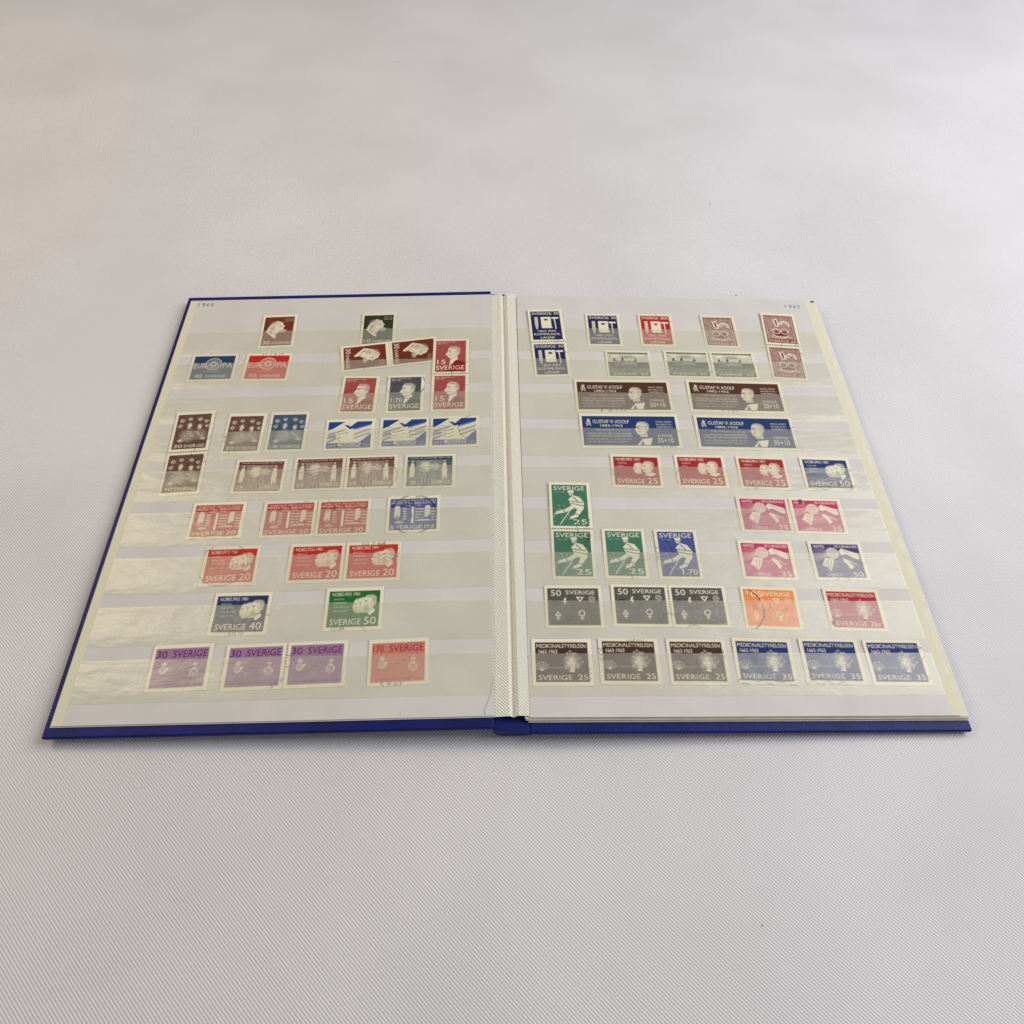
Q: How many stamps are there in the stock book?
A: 71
